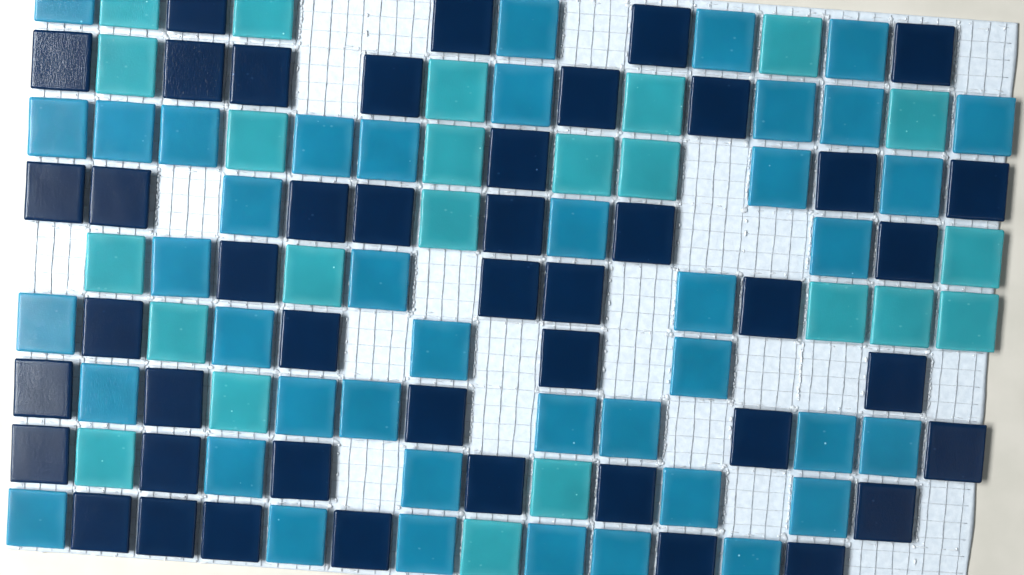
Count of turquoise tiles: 23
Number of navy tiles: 45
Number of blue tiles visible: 42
